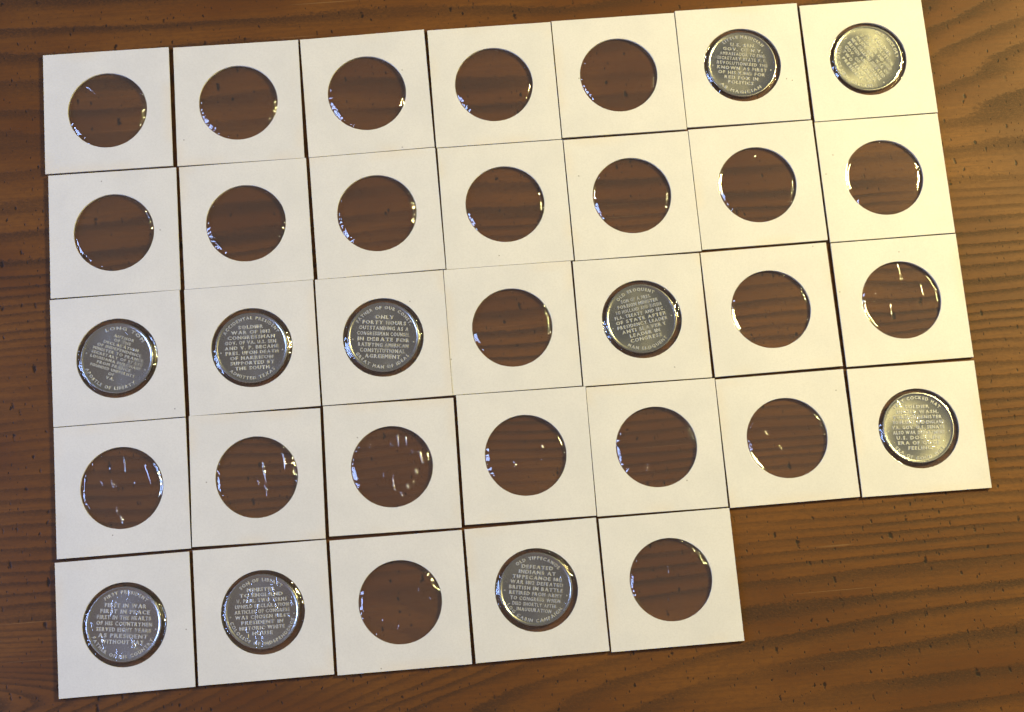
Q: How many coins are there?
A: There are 10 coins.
